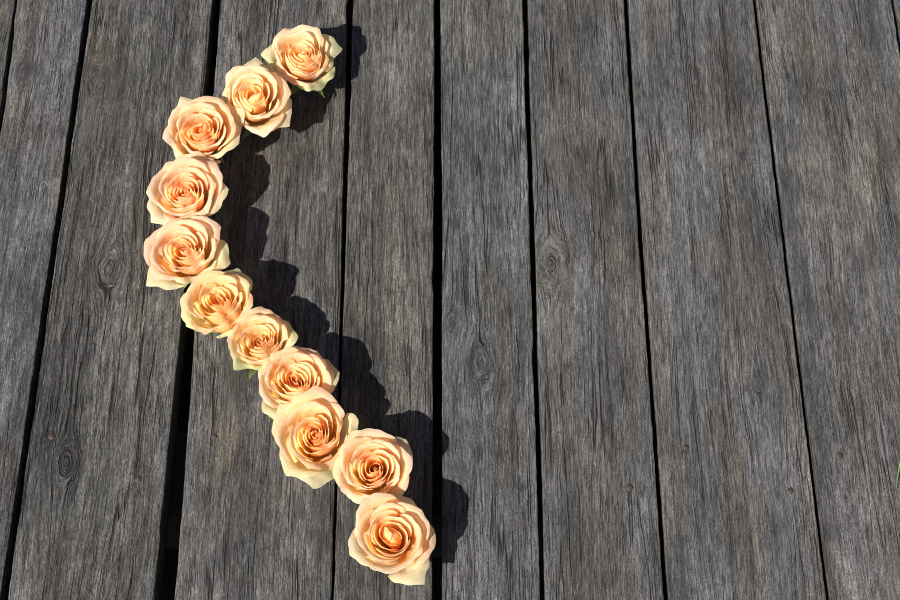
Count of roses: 11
